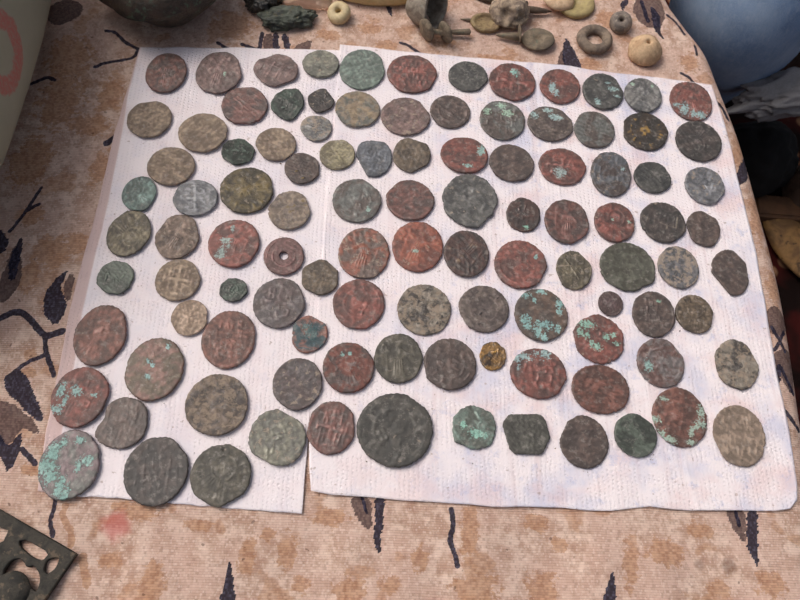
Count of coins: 105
